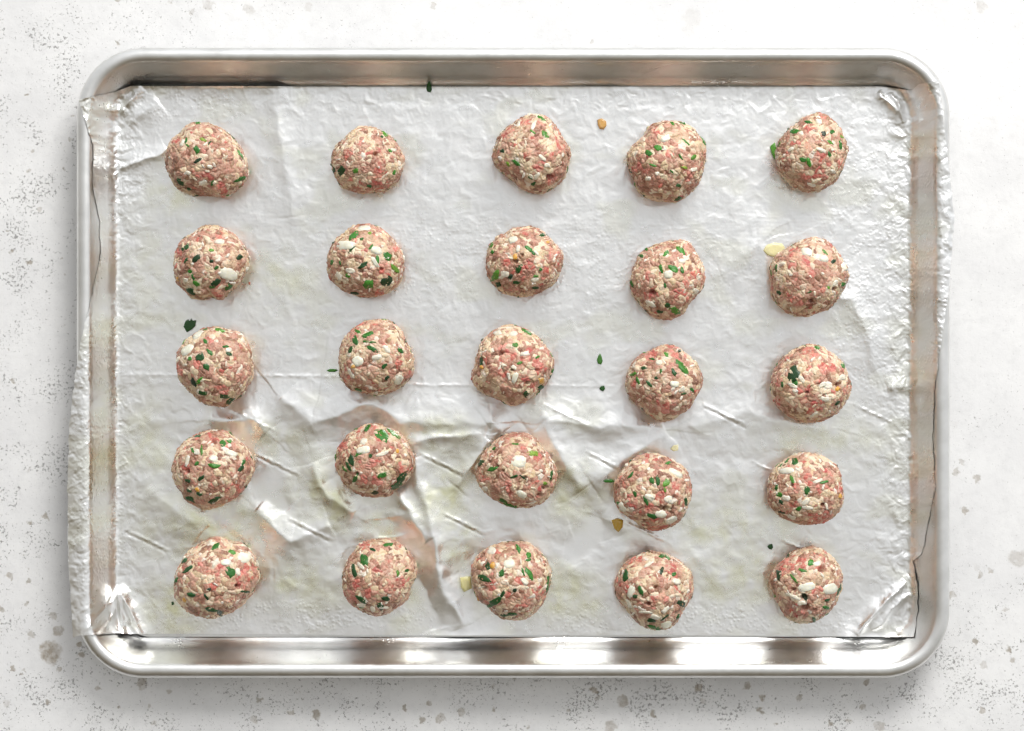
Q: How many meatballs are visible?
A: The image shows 25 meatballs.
